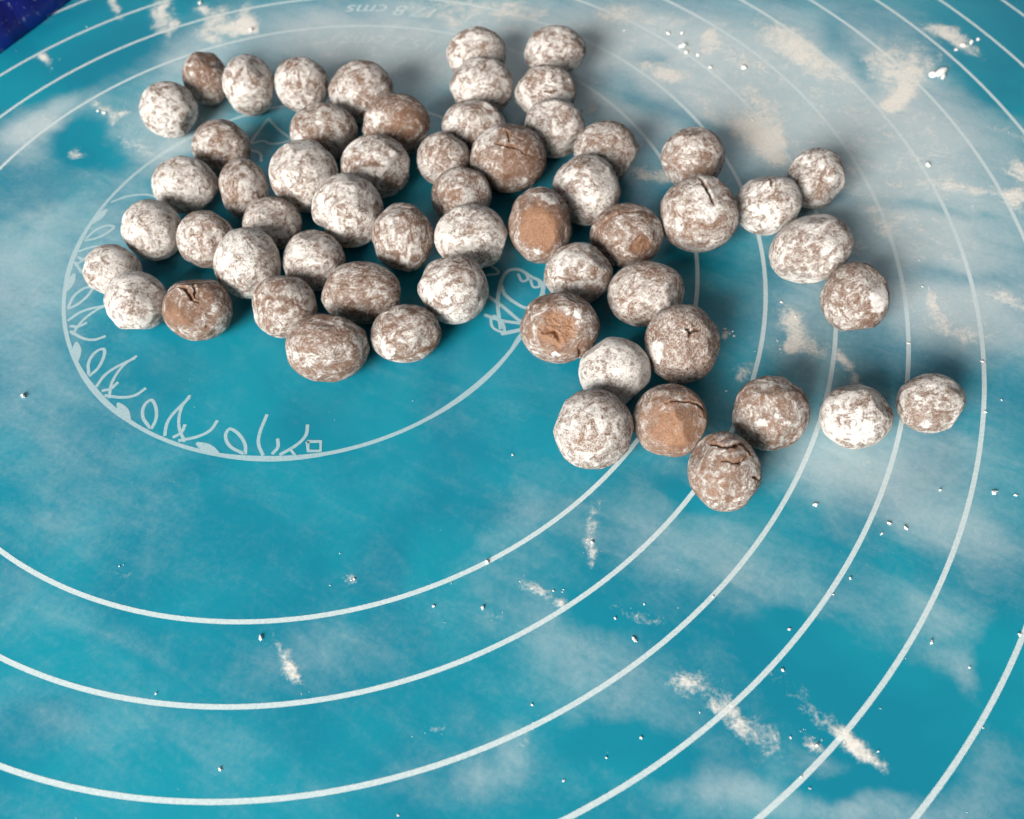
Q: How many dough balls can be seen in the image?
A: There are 58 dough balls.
